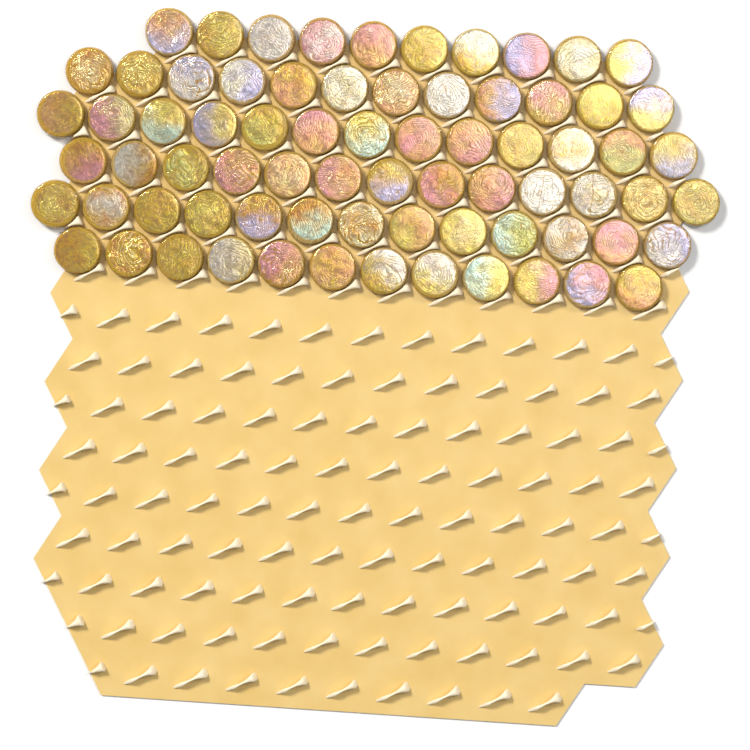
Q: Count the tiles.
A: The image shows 73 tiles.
